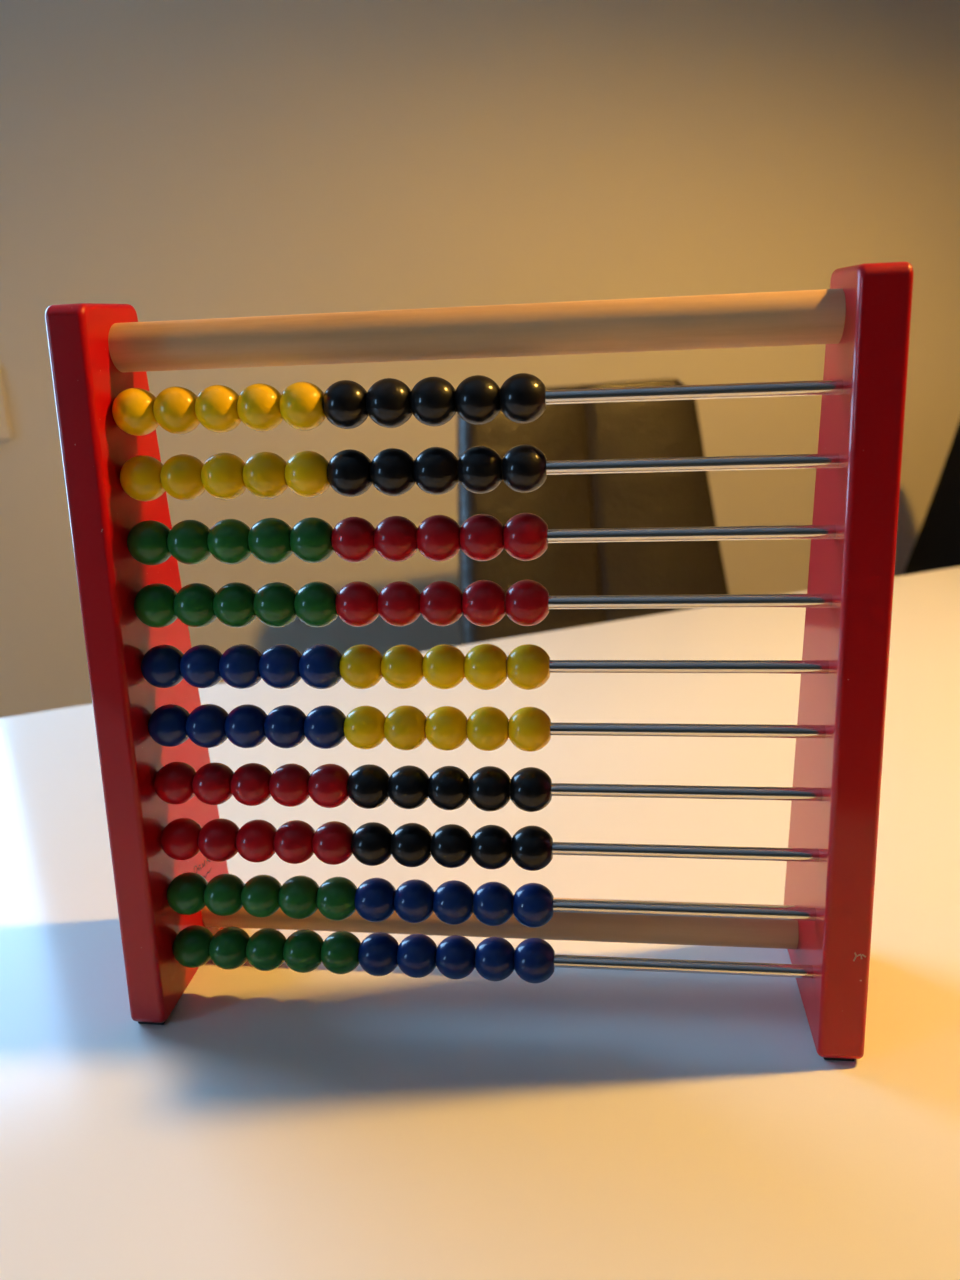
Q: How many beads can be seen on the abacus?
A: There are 100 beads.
